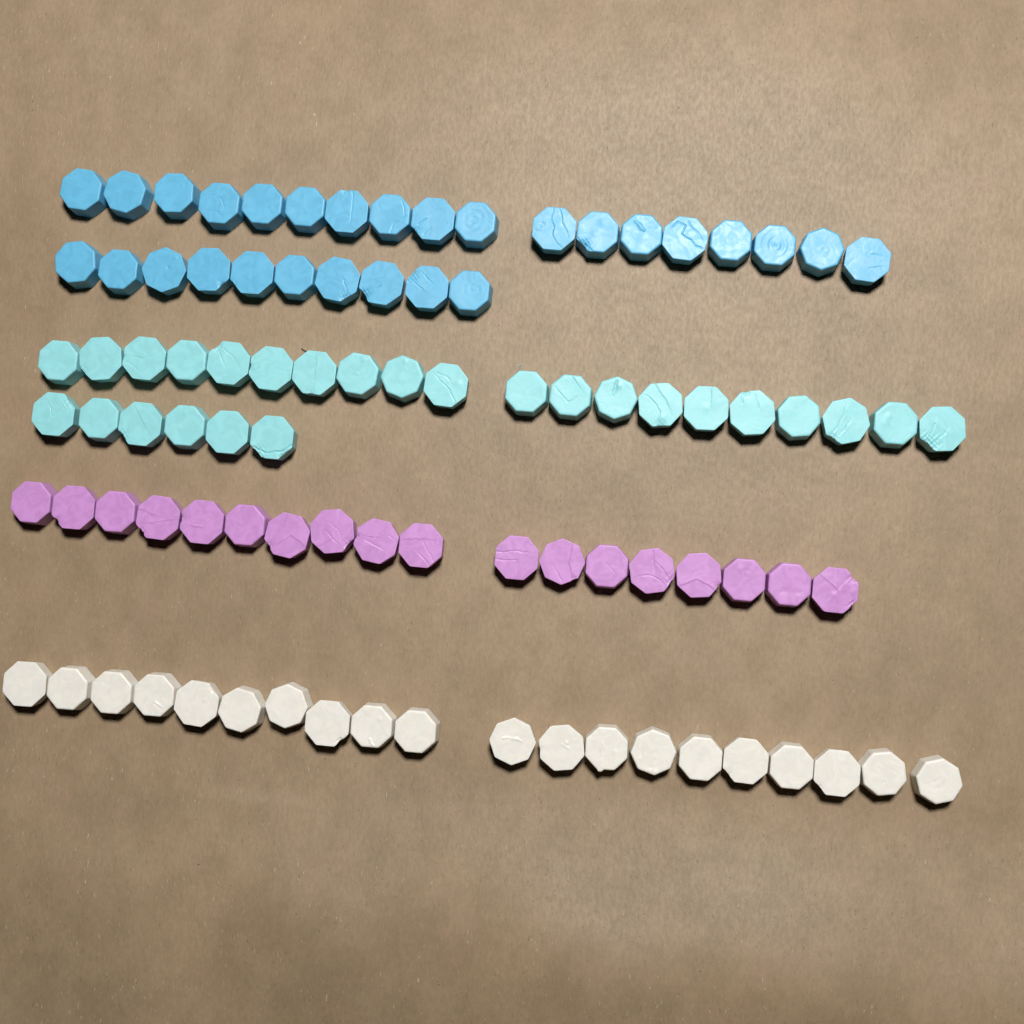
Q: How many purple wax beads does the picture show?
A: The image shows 18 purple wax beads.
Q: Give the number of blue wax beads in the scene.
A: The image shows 28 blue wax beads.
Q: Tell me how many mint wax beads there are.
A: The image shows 26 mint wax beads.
